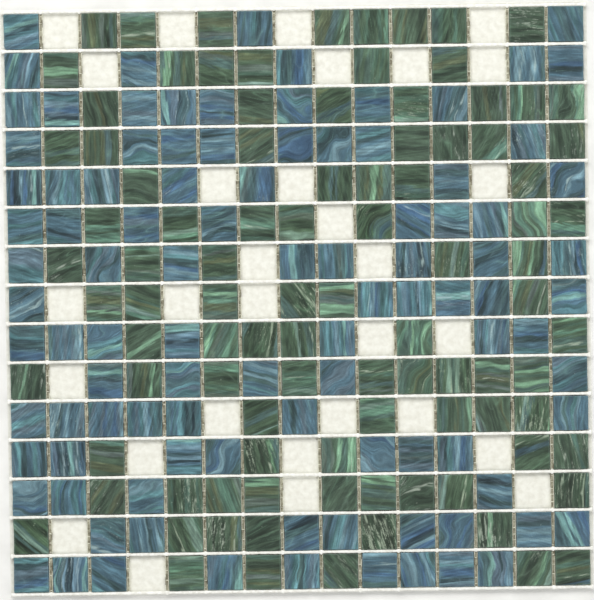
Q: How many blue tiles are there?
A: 99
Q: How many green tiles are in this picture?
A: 96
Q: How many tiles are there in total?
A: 195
